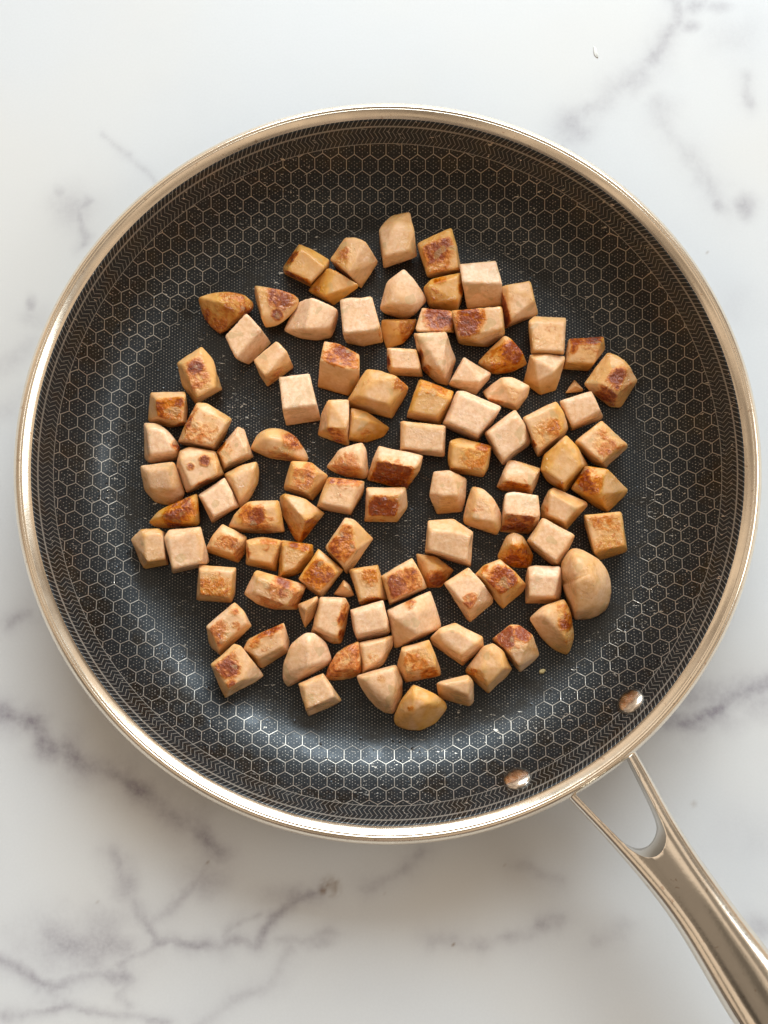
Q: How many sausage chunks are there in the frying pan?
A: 106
